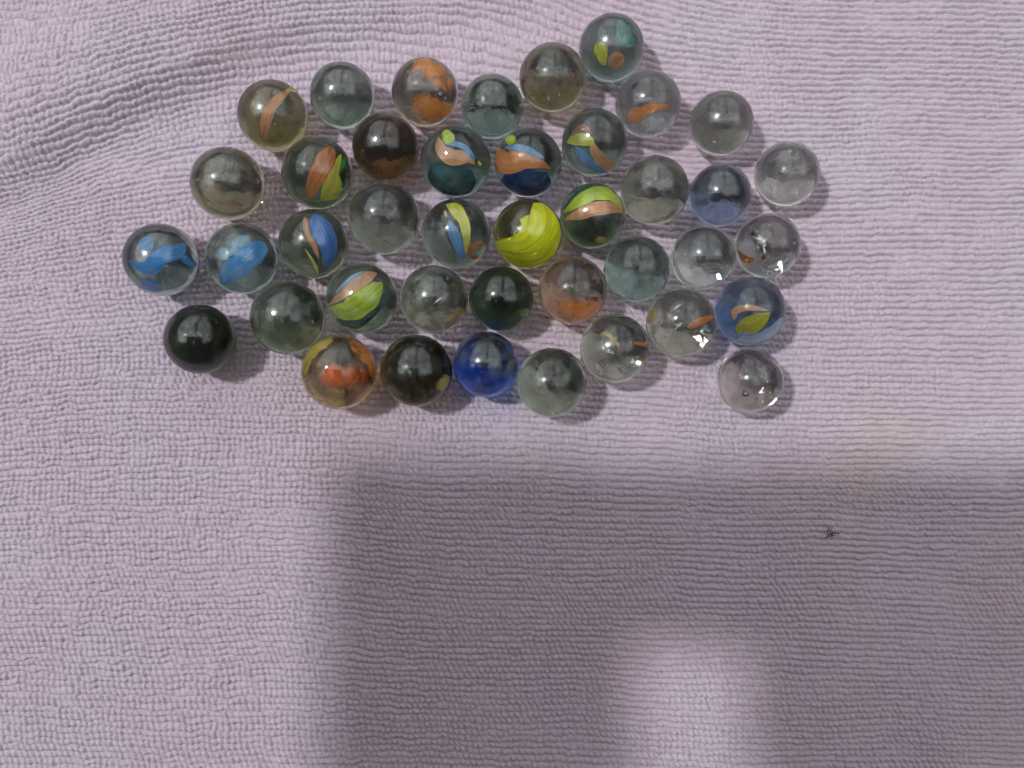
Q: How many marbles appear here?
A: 41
